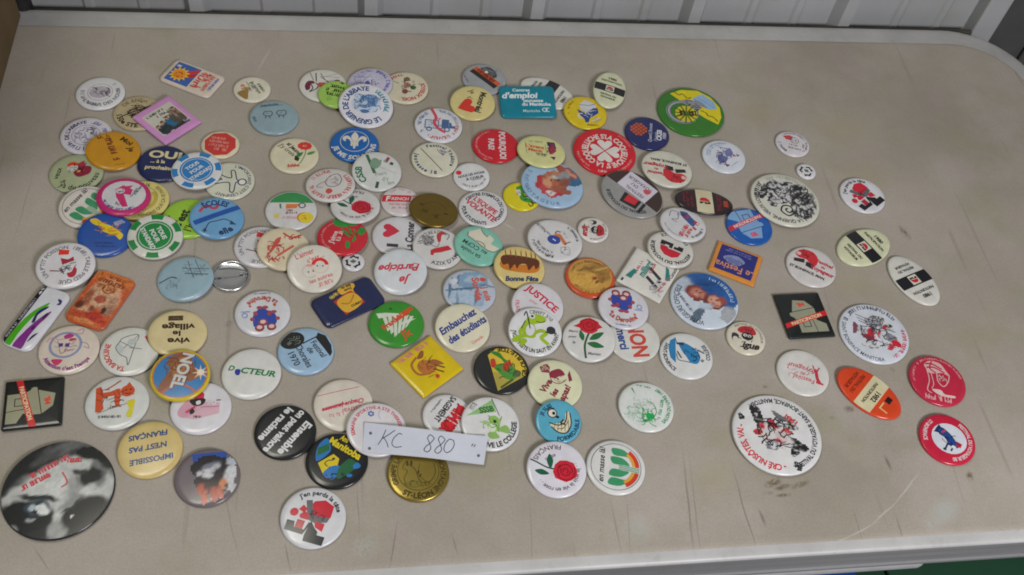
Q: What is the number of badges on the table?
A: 131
